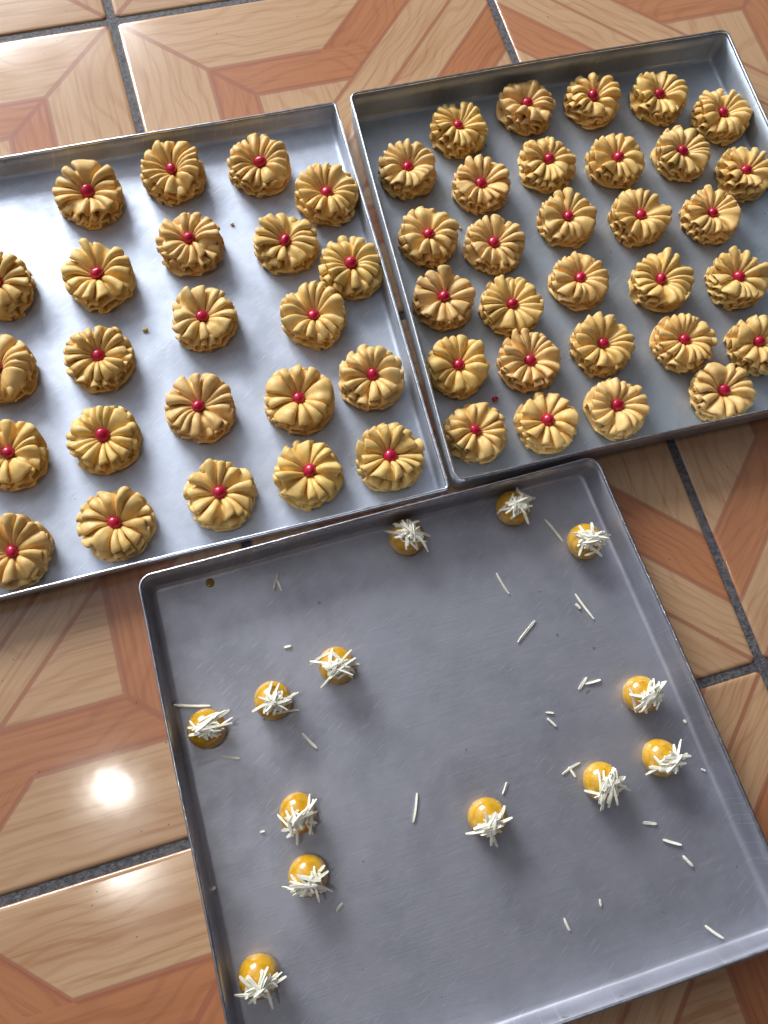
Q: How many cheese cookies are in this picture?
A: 13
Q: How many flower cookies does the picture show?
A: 53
